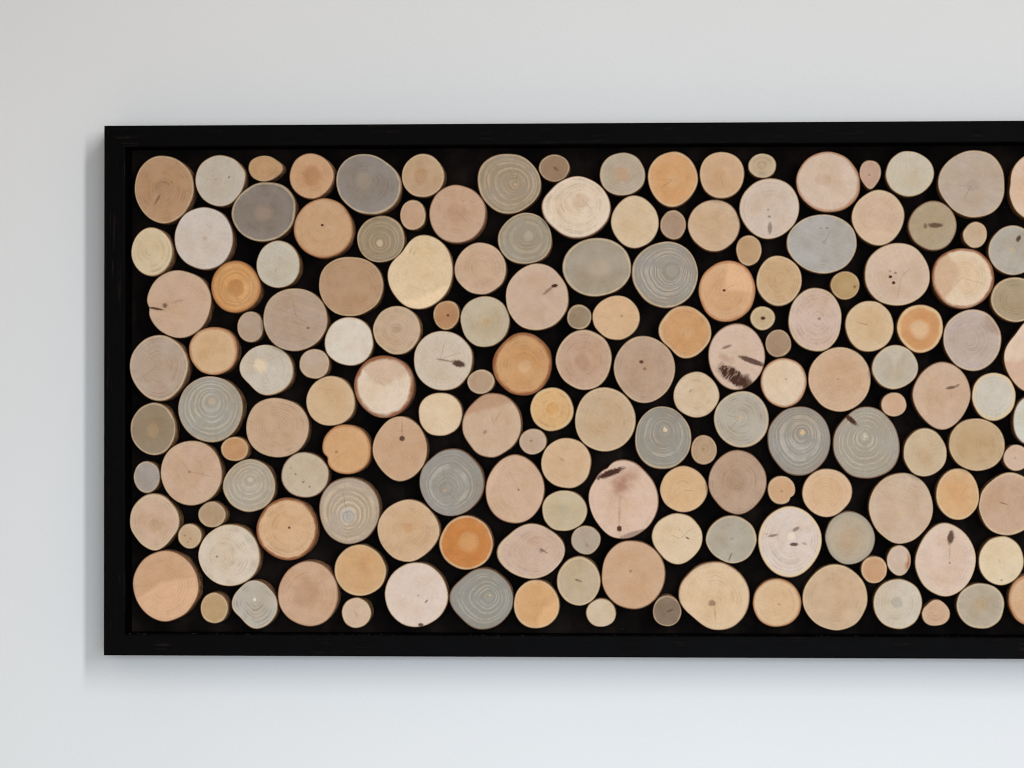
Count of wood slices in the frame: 160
